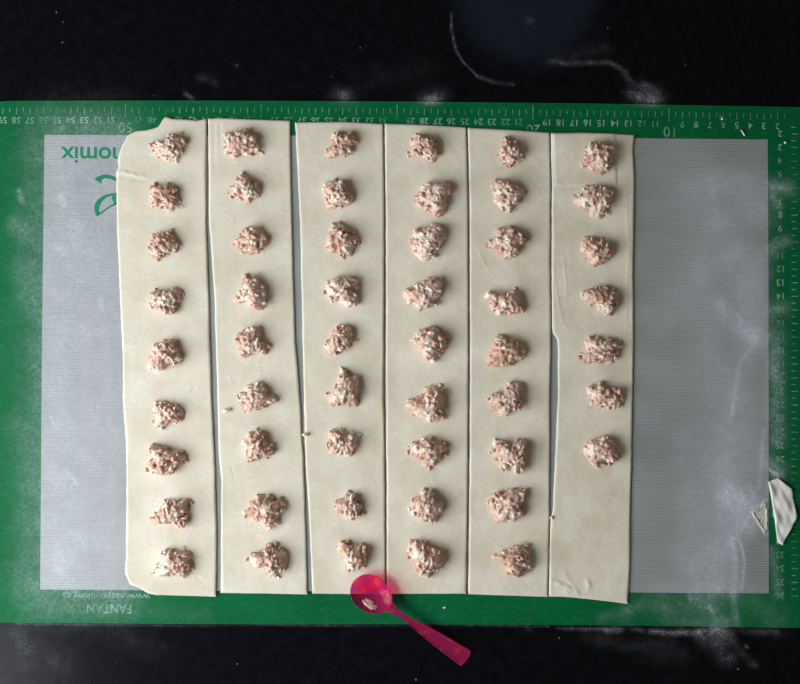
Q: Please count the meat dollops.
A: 52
